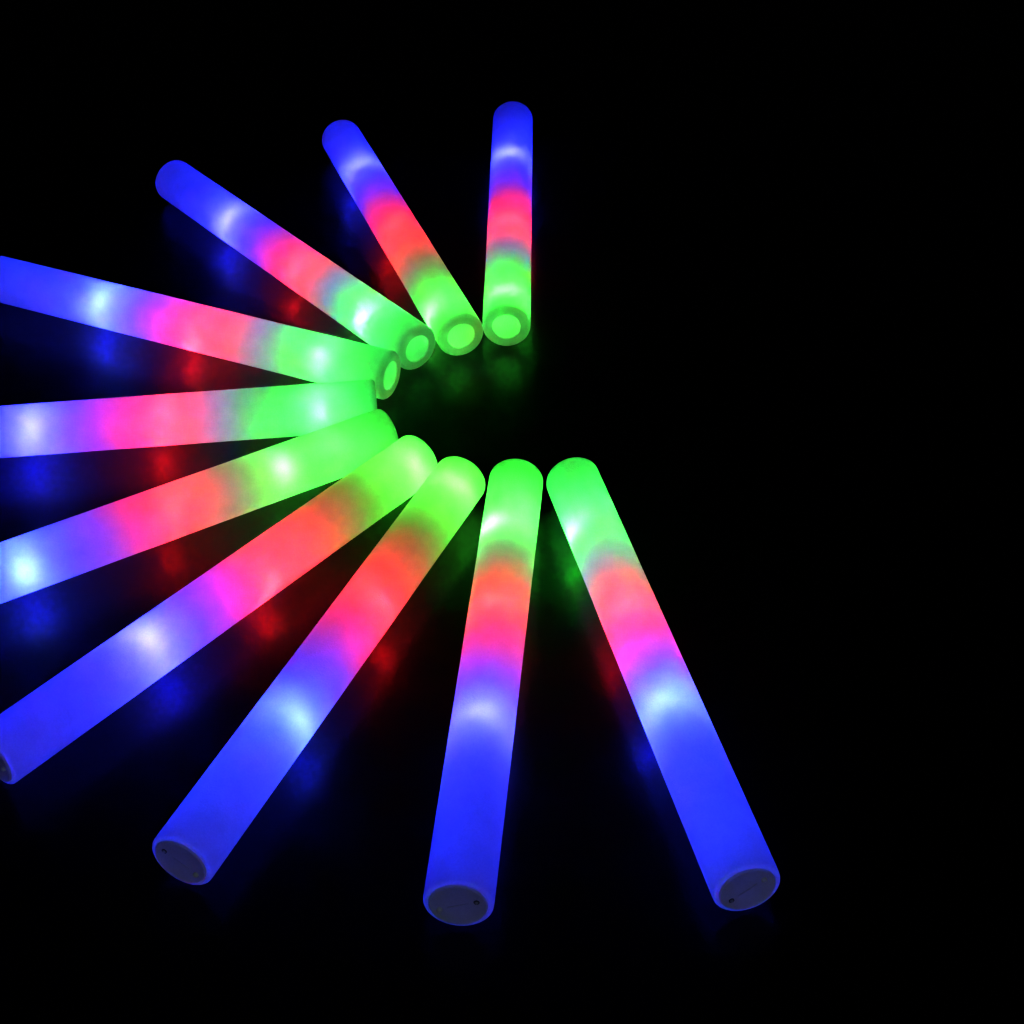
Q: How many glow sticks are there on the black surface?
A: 10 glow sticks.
